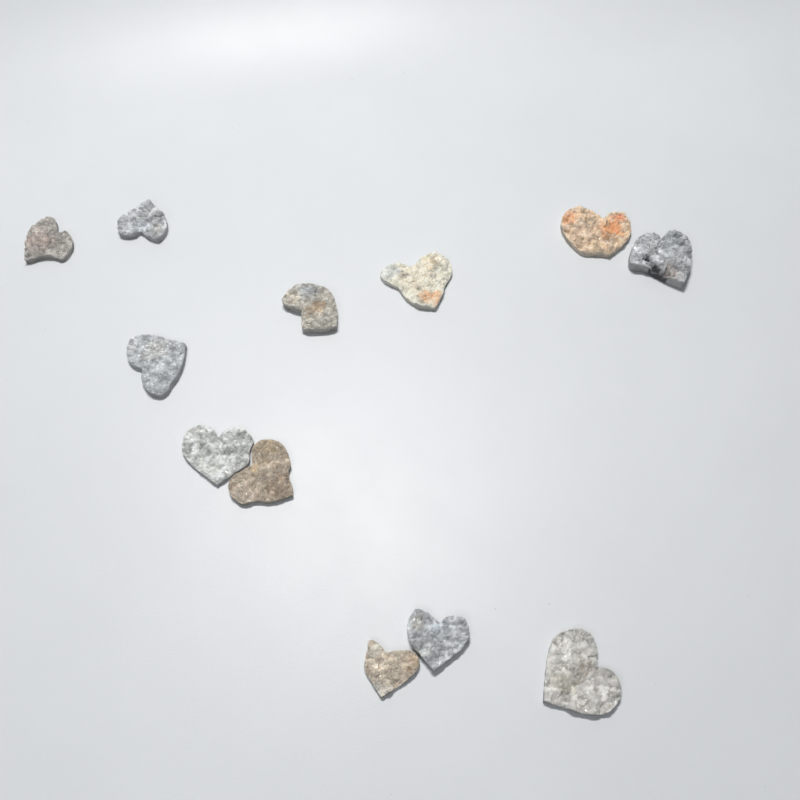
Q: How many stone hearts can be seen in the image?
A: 12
